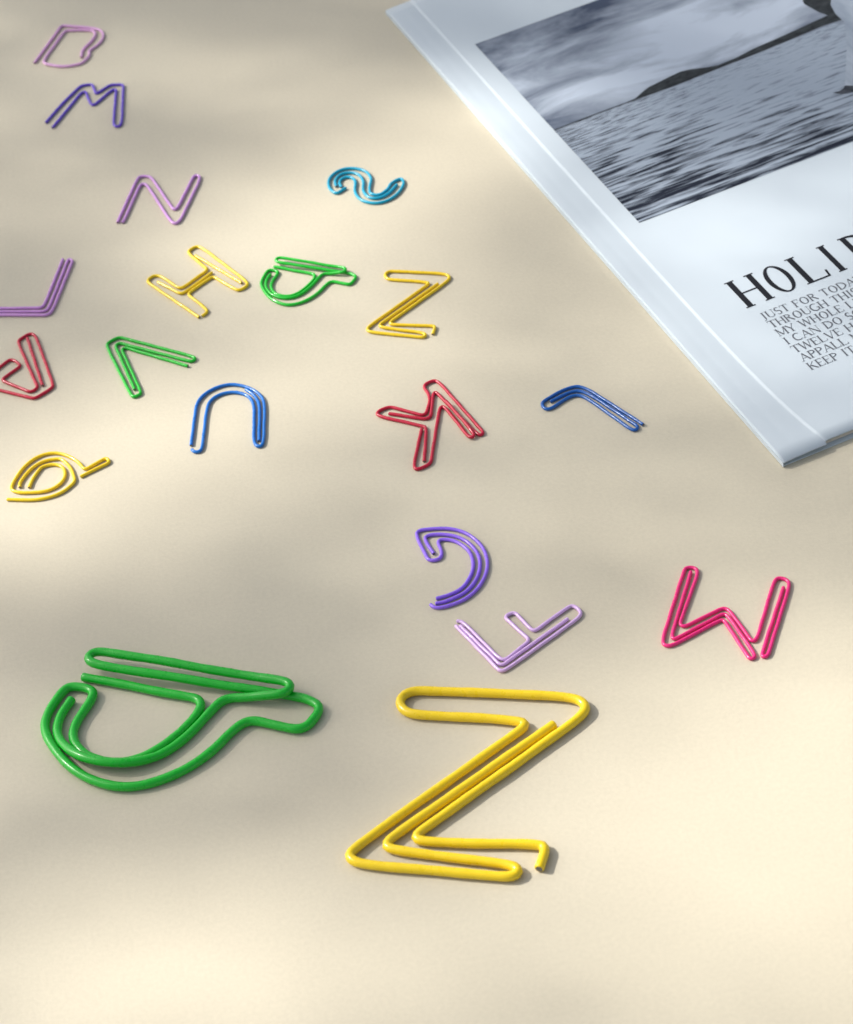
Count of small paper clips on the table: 17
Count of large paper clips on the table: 2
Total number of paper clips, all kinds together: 19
